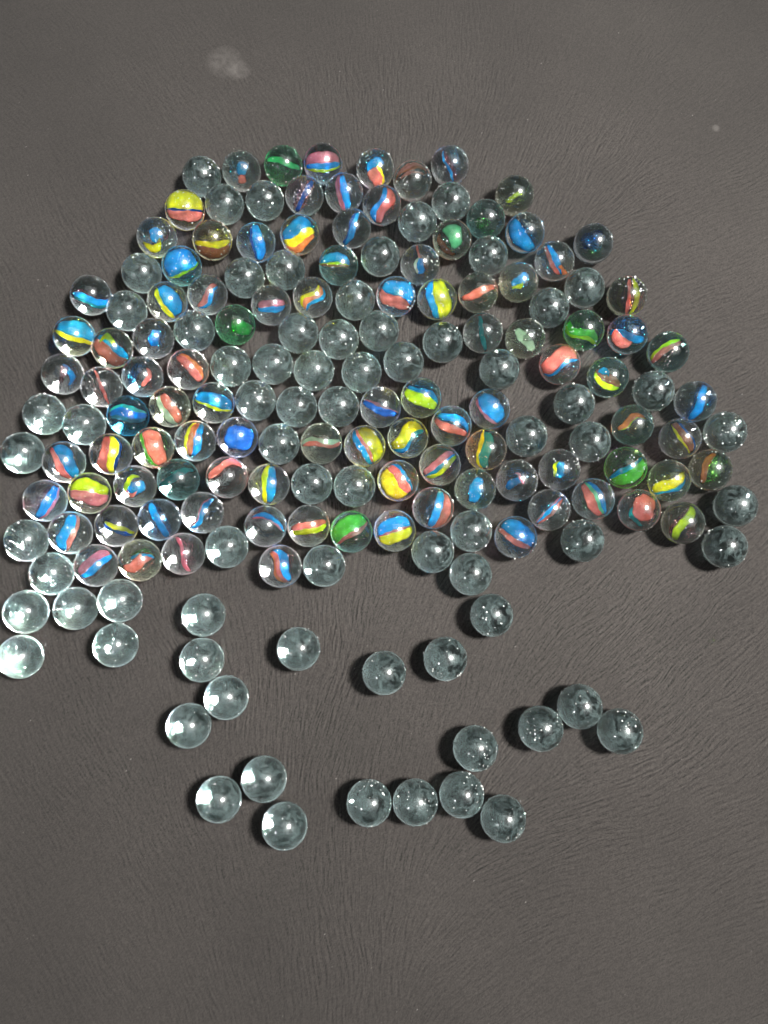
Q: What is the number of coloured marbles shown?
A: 100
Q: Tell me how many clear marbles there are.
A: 73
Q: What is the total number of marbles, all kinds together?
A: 173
